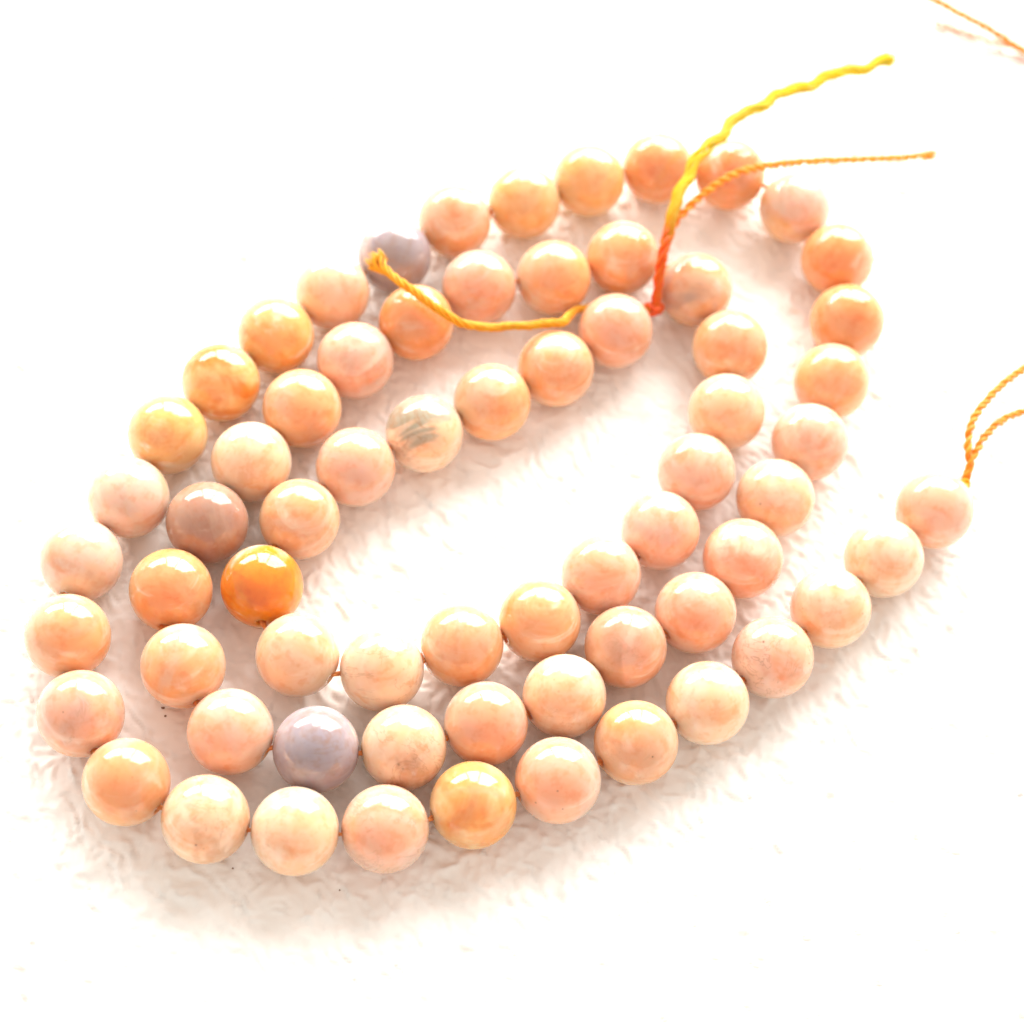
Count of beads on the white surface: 67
